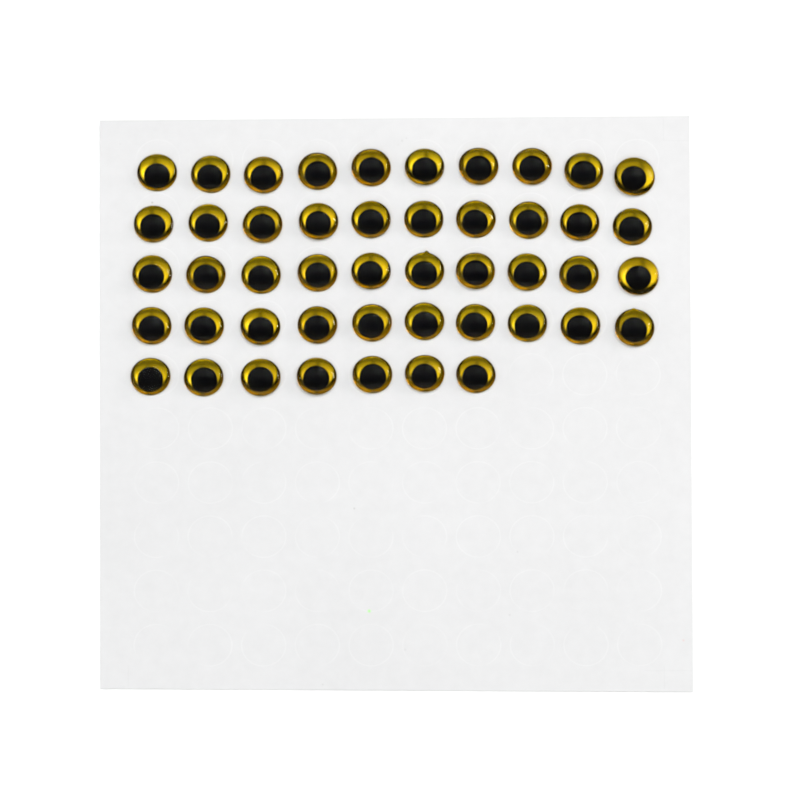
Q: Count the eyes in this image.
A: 47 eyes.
